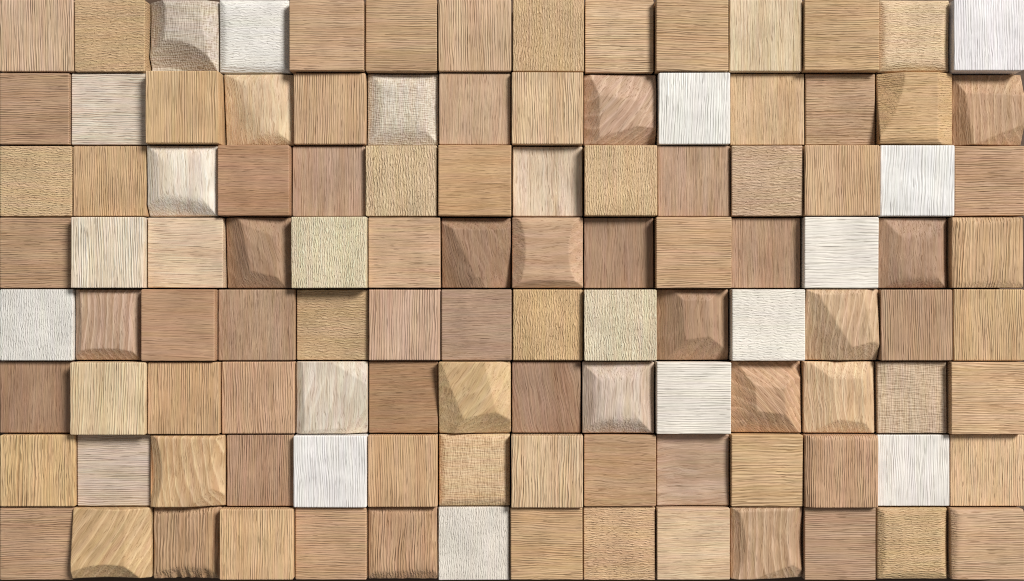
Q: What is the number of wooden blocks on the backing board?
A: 112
